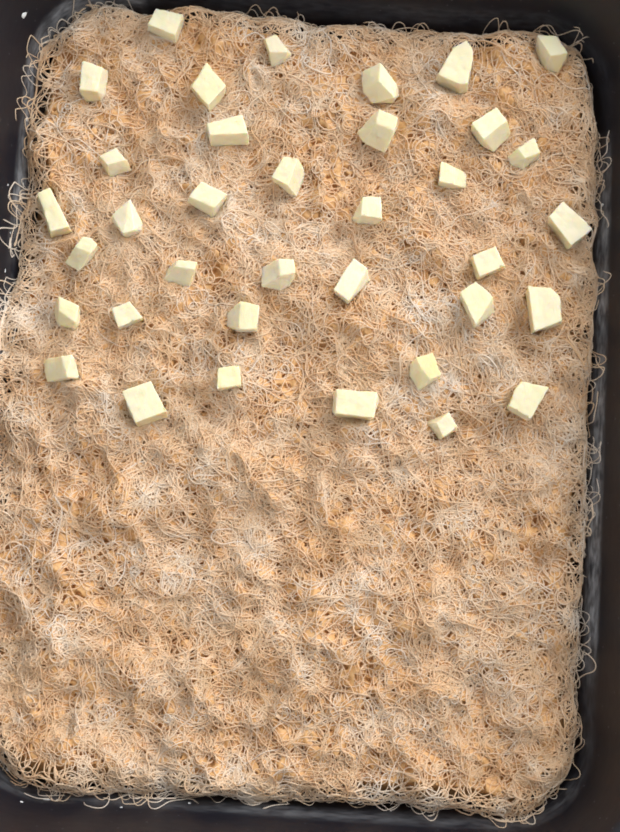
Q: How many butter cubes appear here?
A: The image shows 36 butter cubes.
